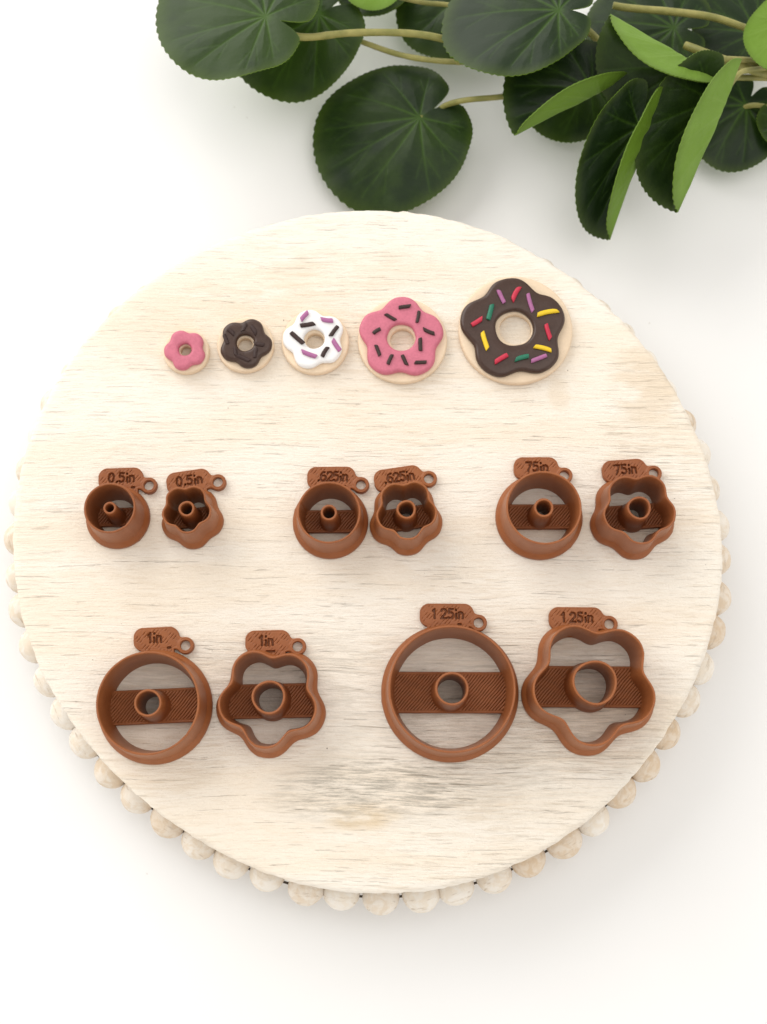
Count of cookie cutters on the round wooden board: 10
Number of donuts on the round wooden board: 5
